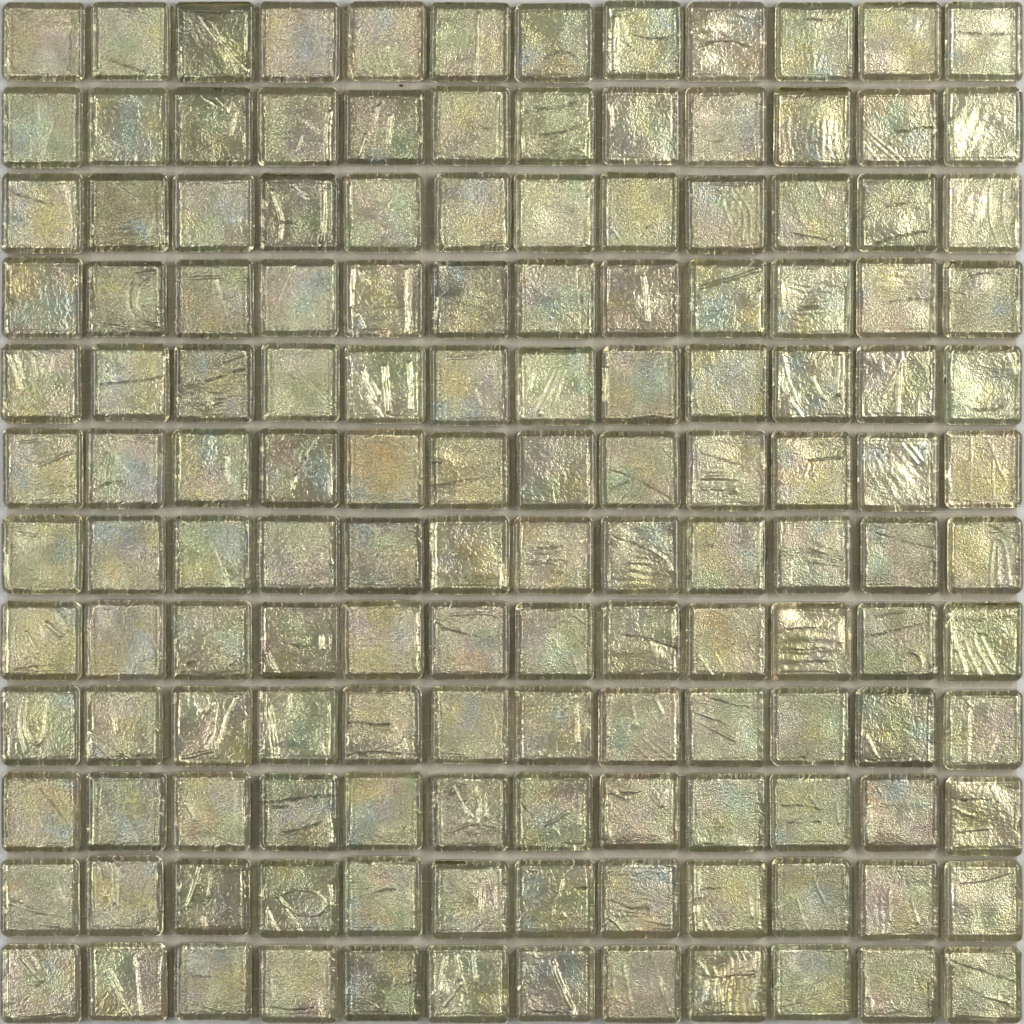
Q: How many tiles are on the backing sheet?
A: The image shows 144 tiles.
